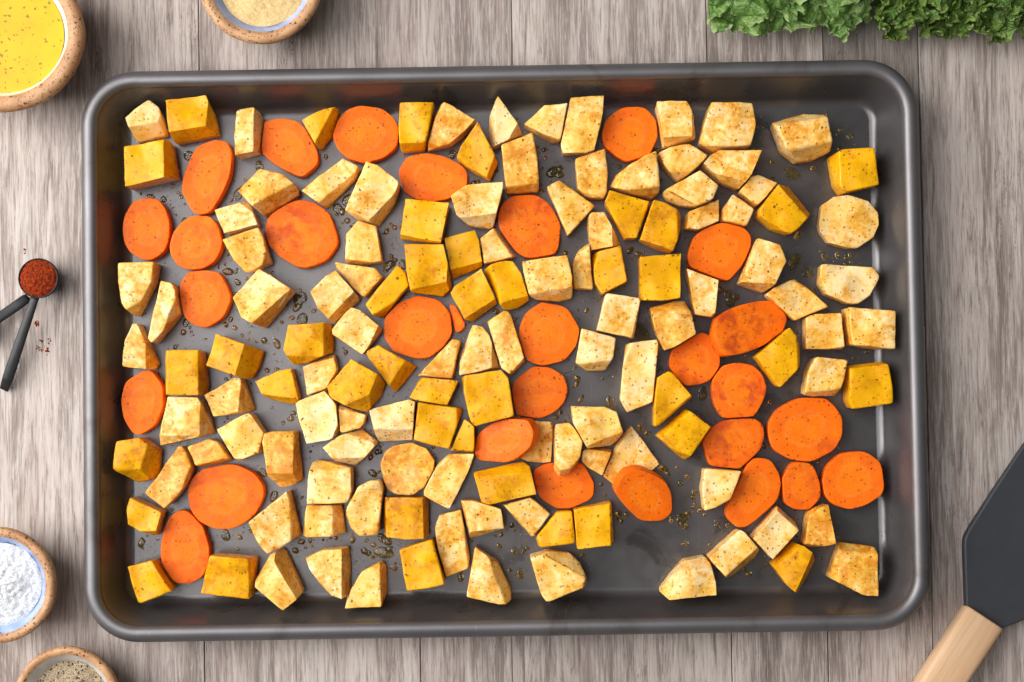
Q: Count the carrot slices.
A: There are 29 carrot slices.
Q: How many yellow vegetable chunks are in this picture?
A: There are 41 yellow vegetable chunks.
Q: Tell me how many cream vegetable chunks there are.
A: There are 88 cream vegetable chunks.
